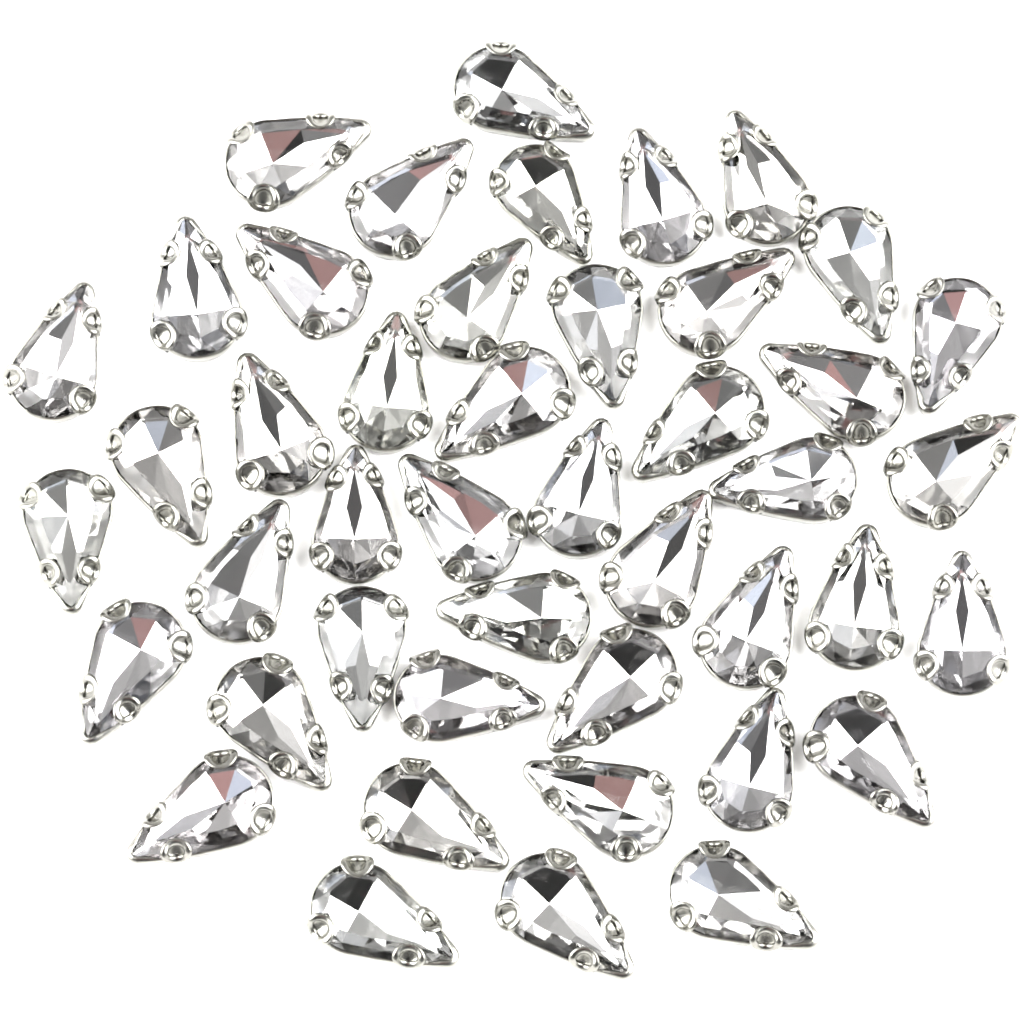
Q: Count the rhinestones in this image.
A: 45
